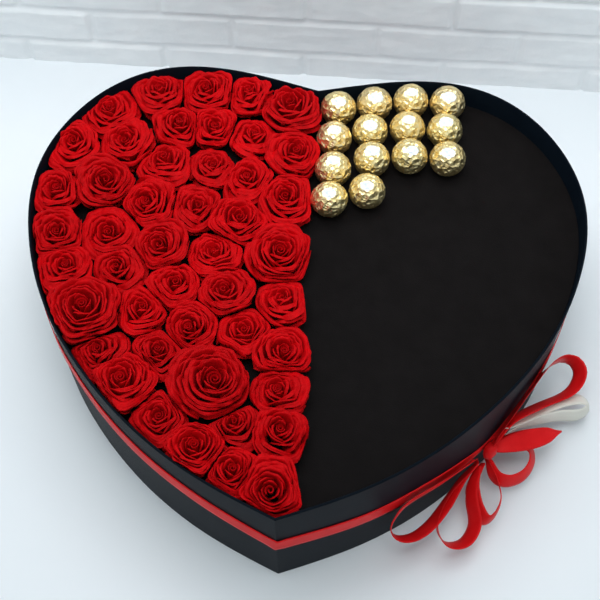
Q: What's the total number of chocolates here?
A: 14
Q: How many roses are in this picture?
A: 46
